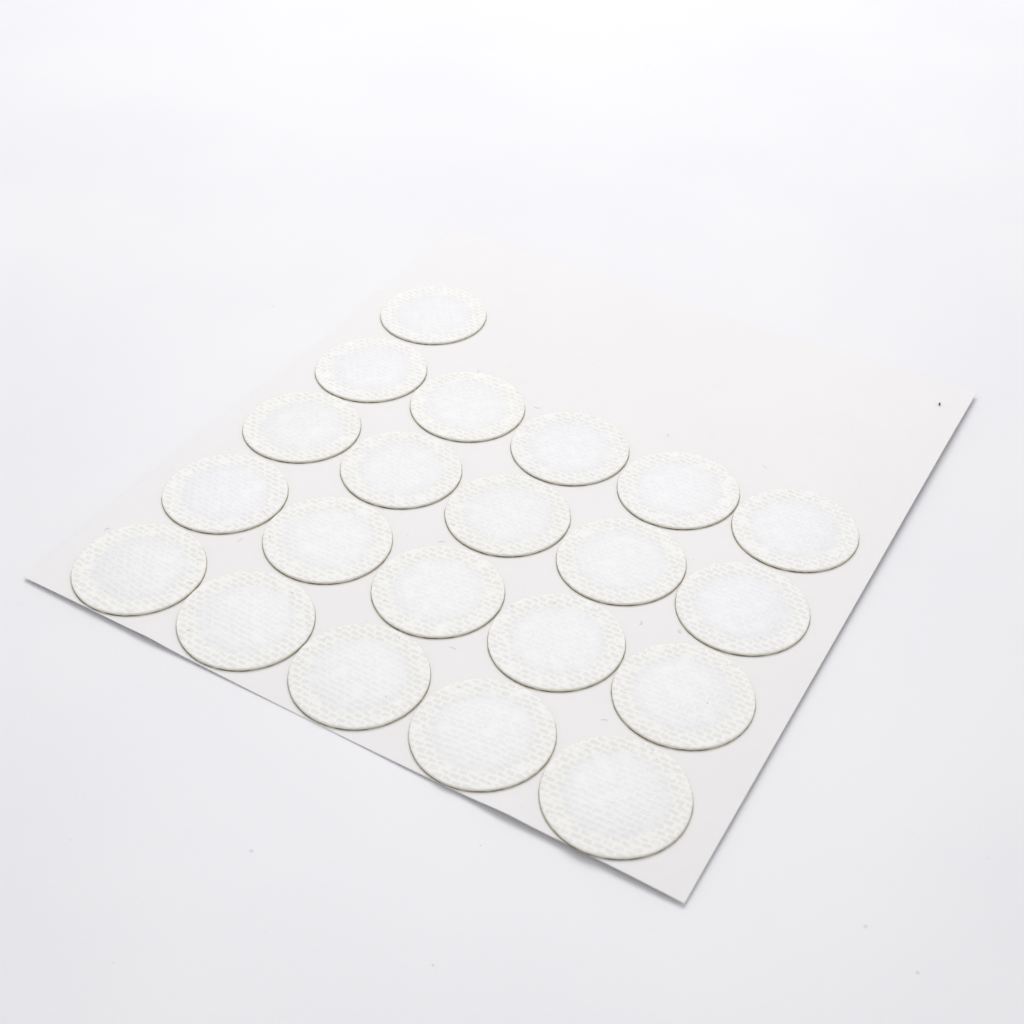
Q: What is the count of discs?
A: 21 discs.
